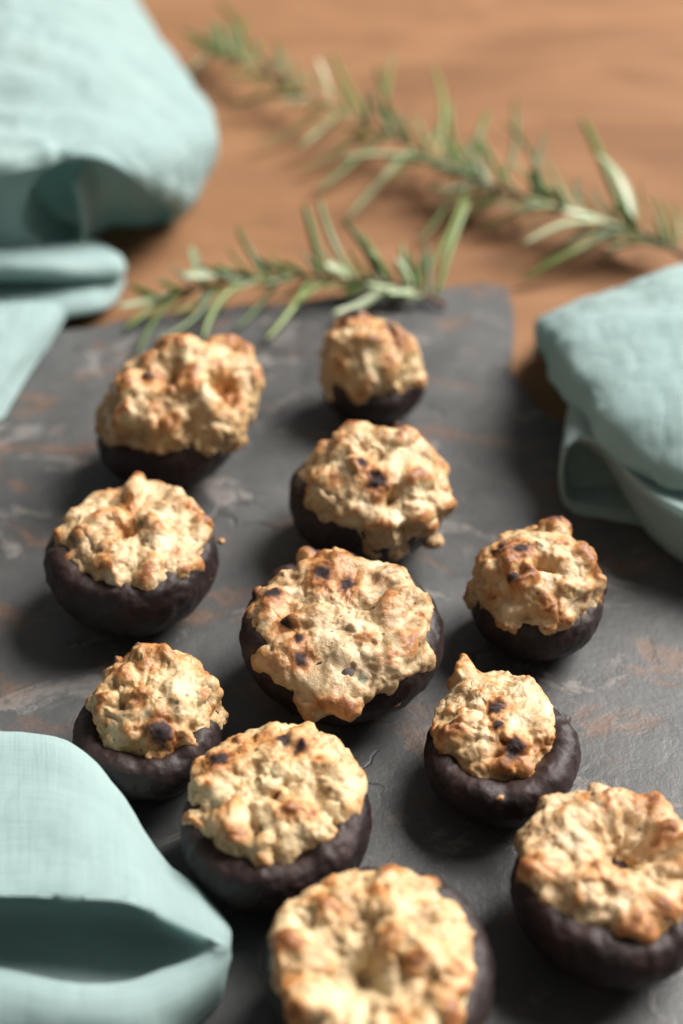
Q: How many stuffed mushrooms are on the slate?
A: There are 11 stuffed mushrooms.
